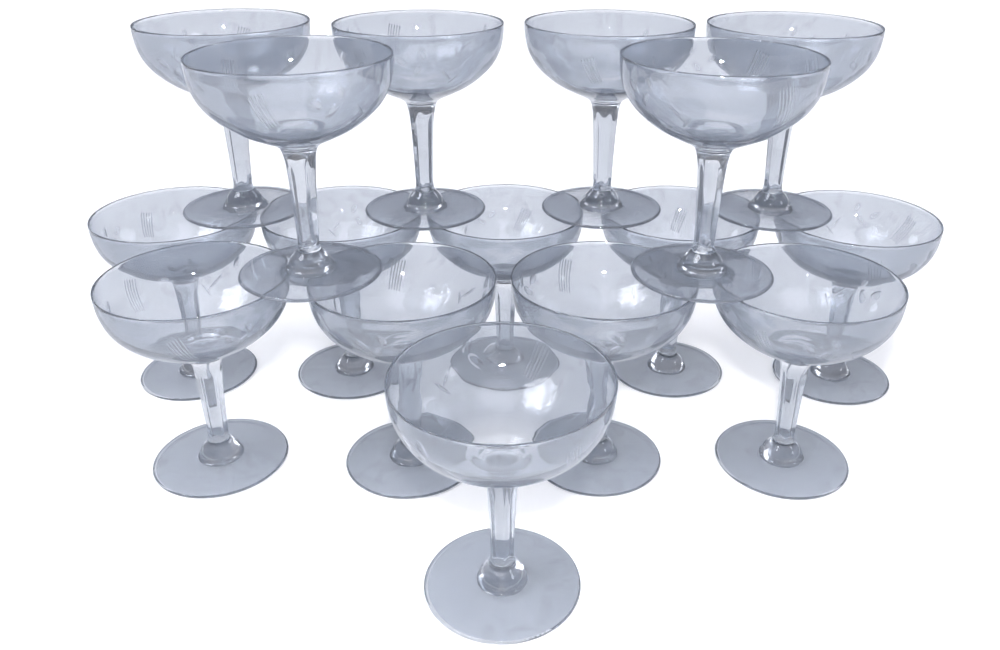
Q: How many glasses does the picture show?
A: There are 16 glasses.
